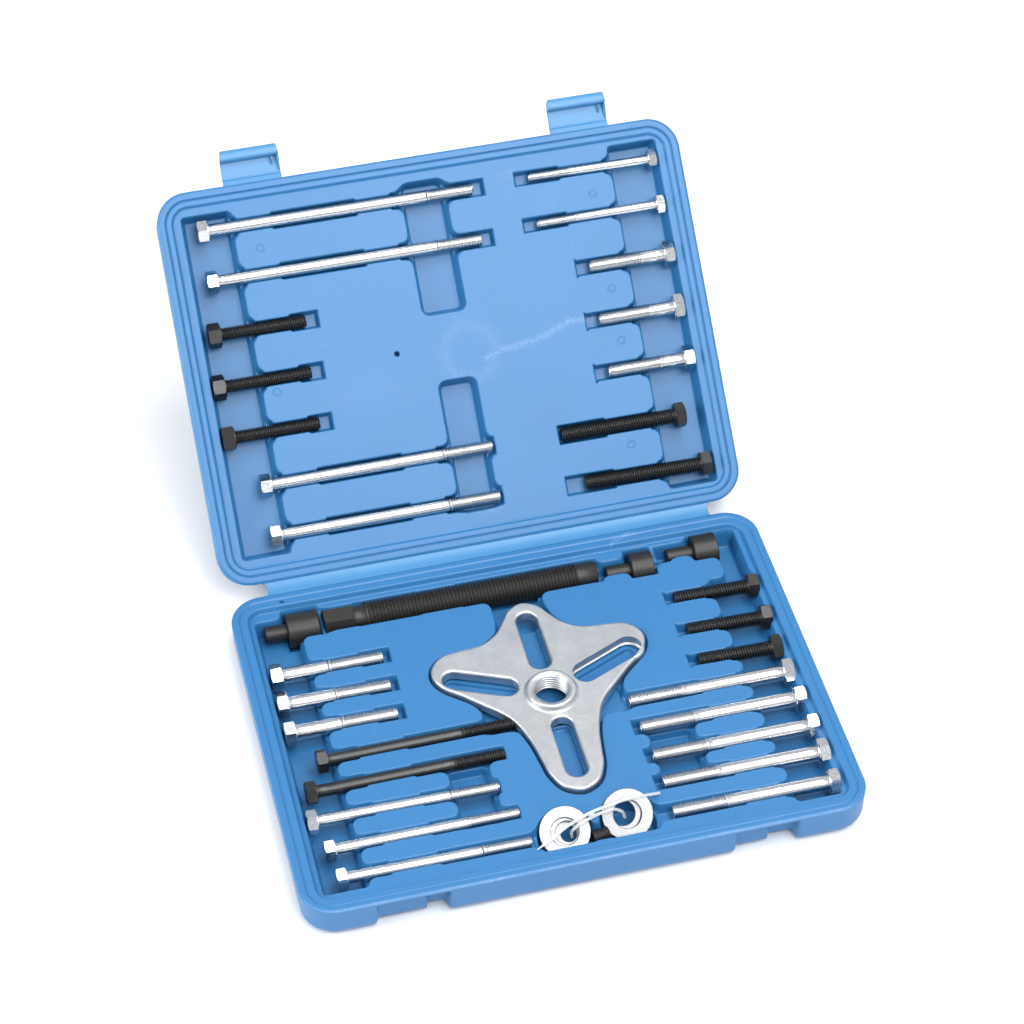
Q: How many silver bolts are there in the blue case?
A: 20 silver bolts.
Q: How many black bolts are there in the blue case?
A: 10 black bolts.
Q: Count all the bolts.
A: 30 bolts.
